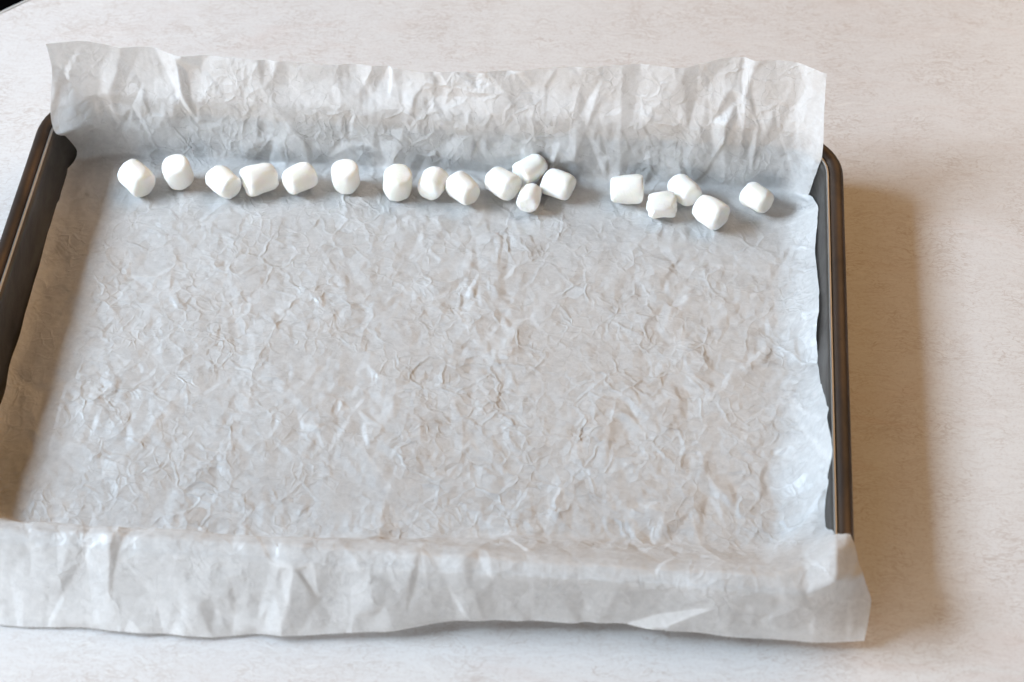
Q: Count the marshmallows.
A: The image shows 18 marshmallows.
